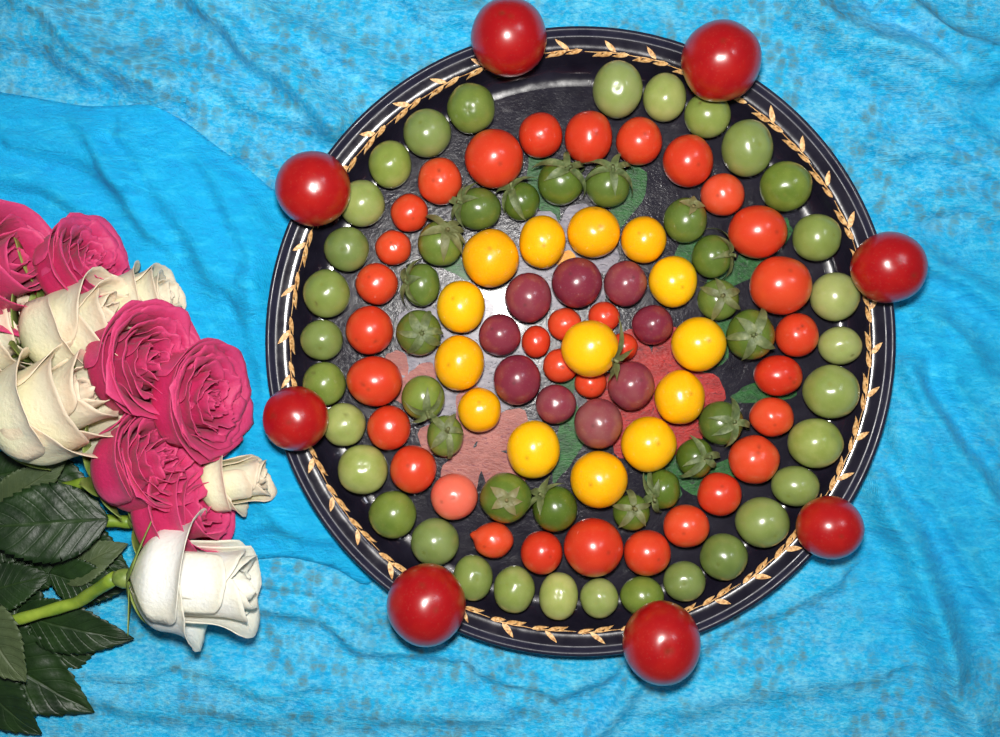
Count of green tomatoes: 50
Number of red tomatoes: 41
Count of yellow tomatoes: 14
